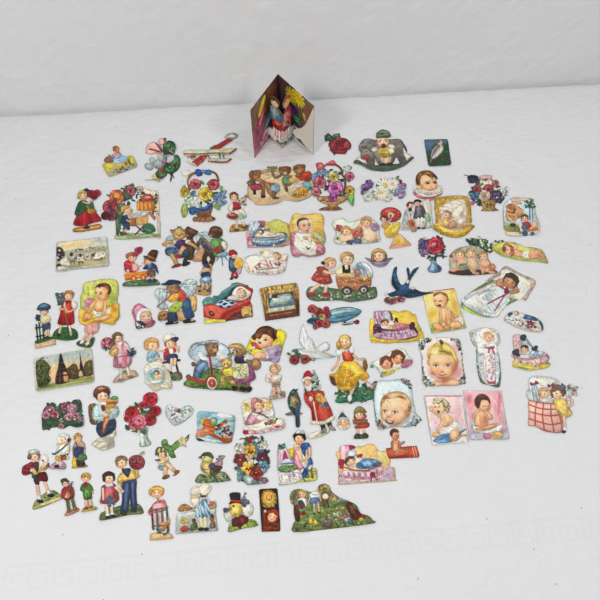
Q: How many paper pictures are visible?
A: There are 90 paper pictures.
